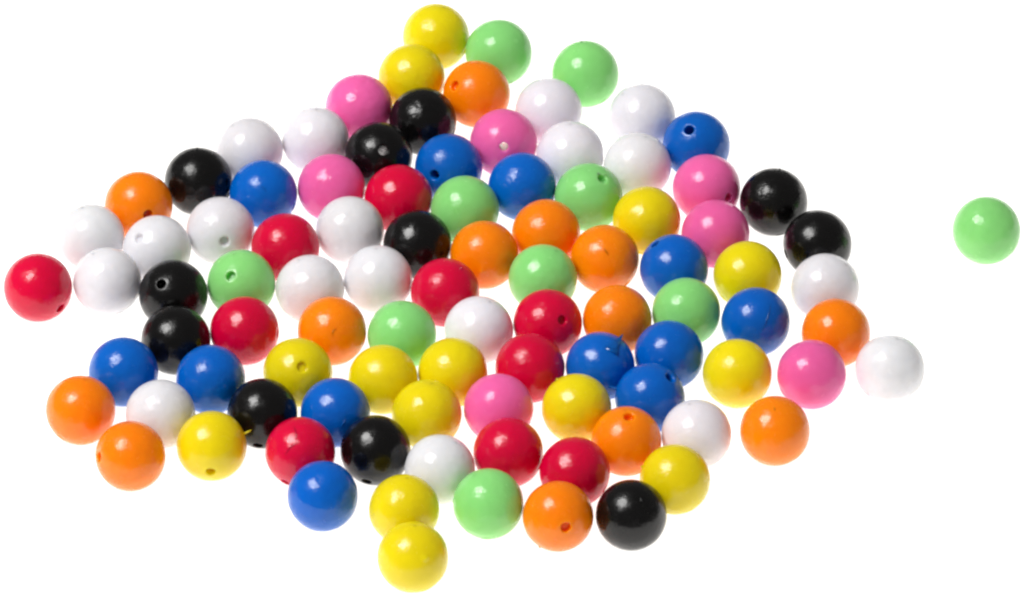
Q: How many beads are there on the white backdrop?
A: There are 97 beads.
